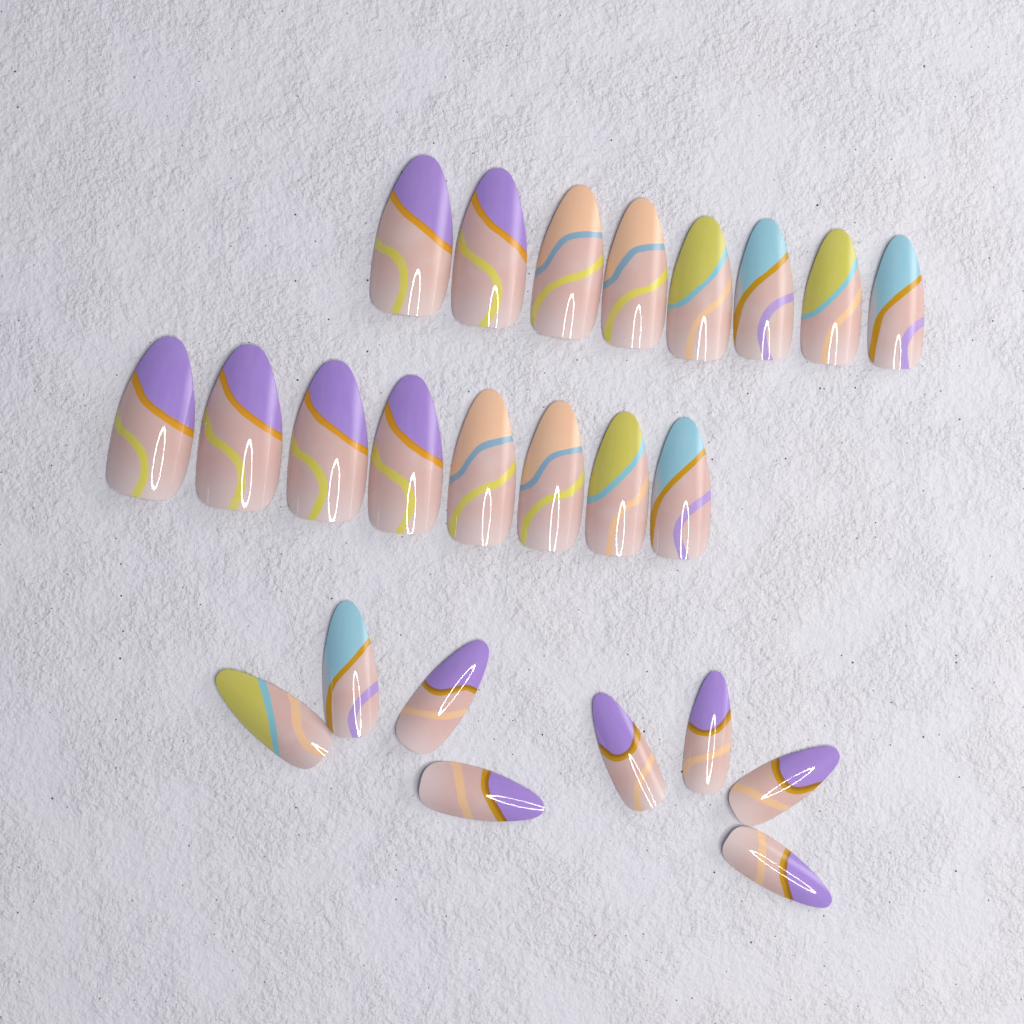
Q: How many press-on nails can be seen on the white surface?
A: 24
